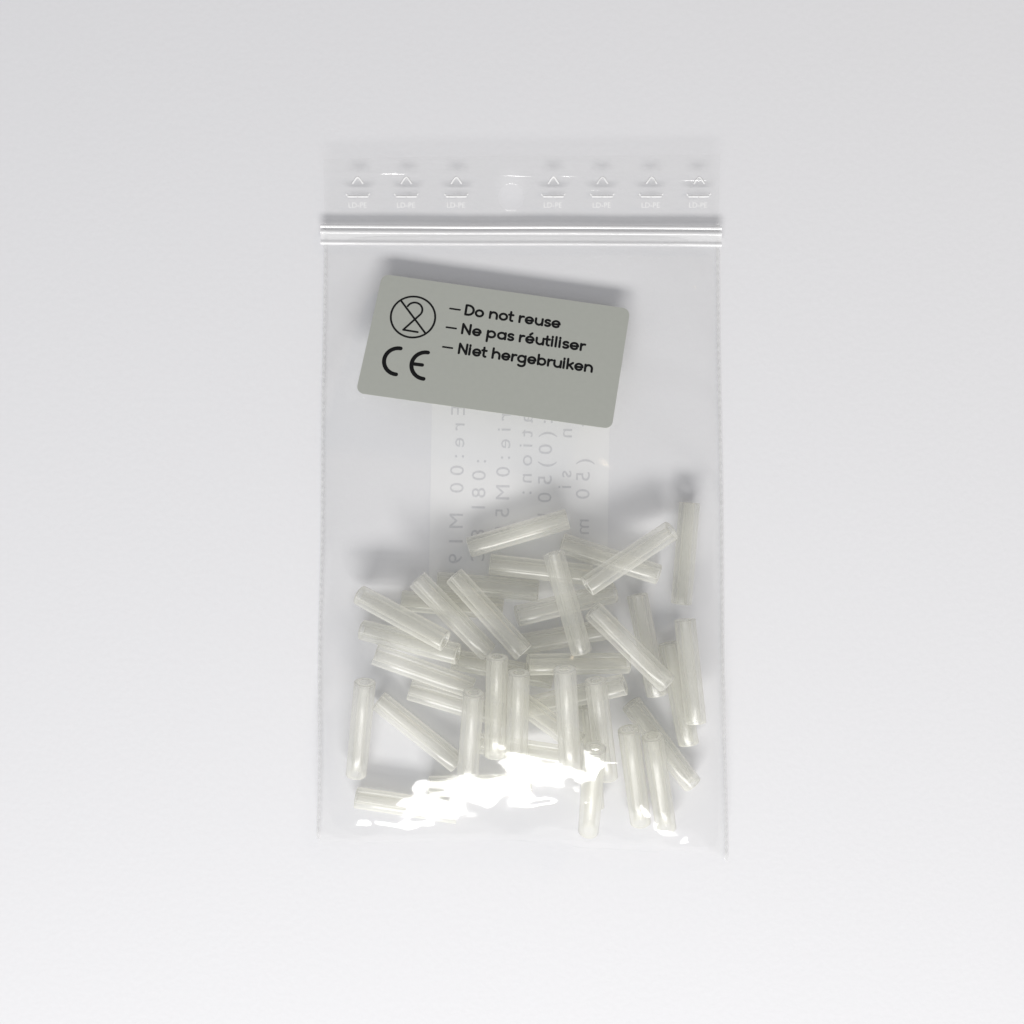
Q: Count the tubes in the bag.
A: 39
